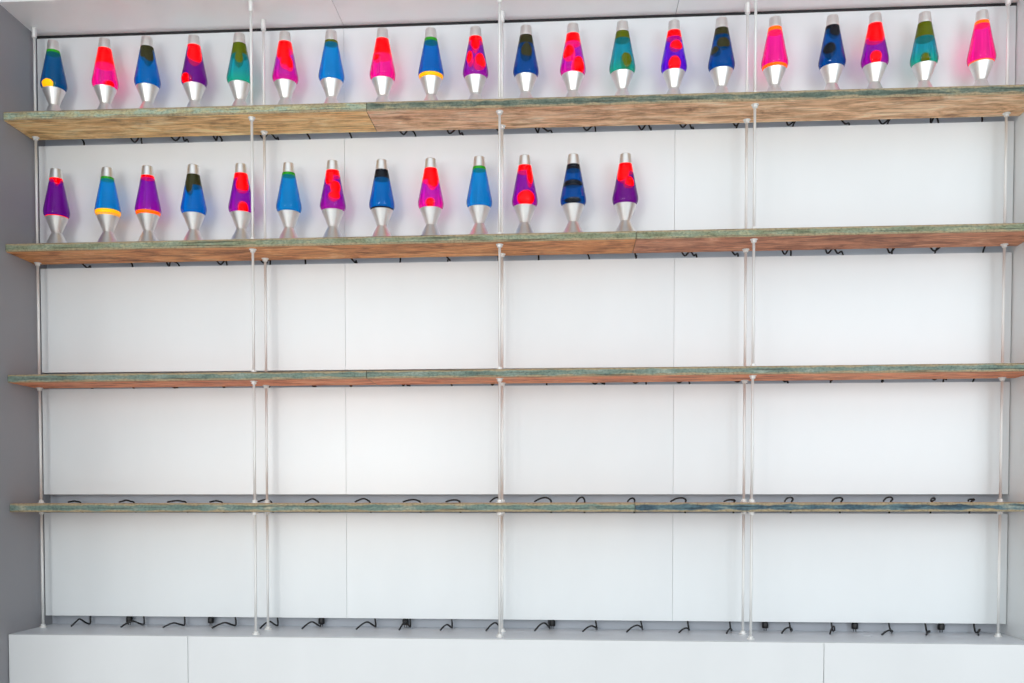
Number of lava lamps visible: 33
